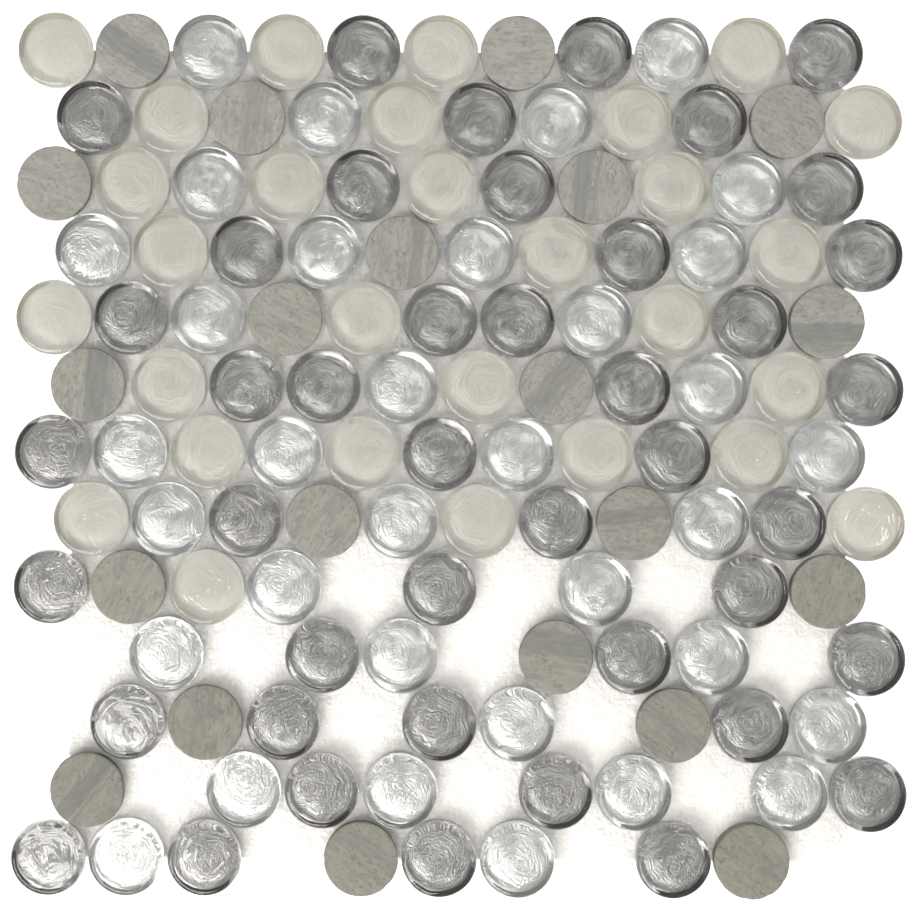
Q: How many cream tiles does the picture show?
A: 29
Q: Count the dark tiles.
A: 43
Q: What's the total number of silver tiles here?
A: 34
